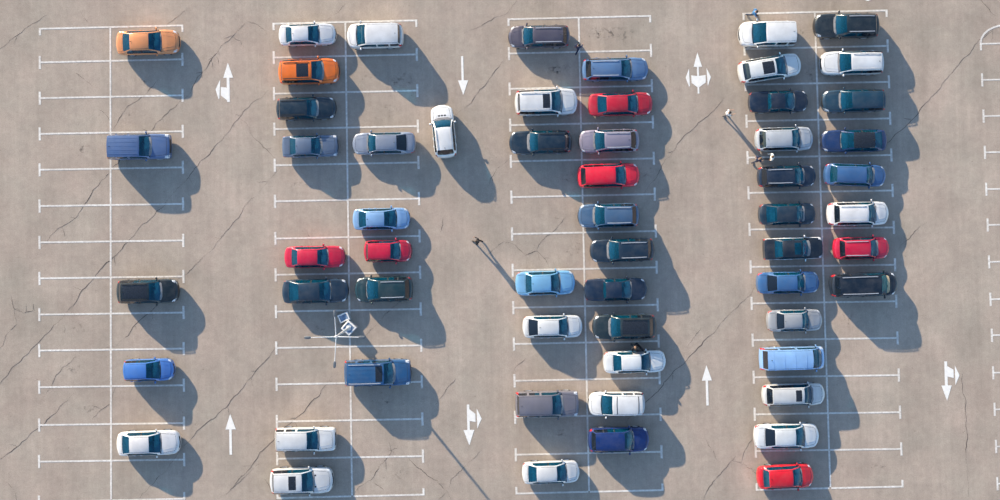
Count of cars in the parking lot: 59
